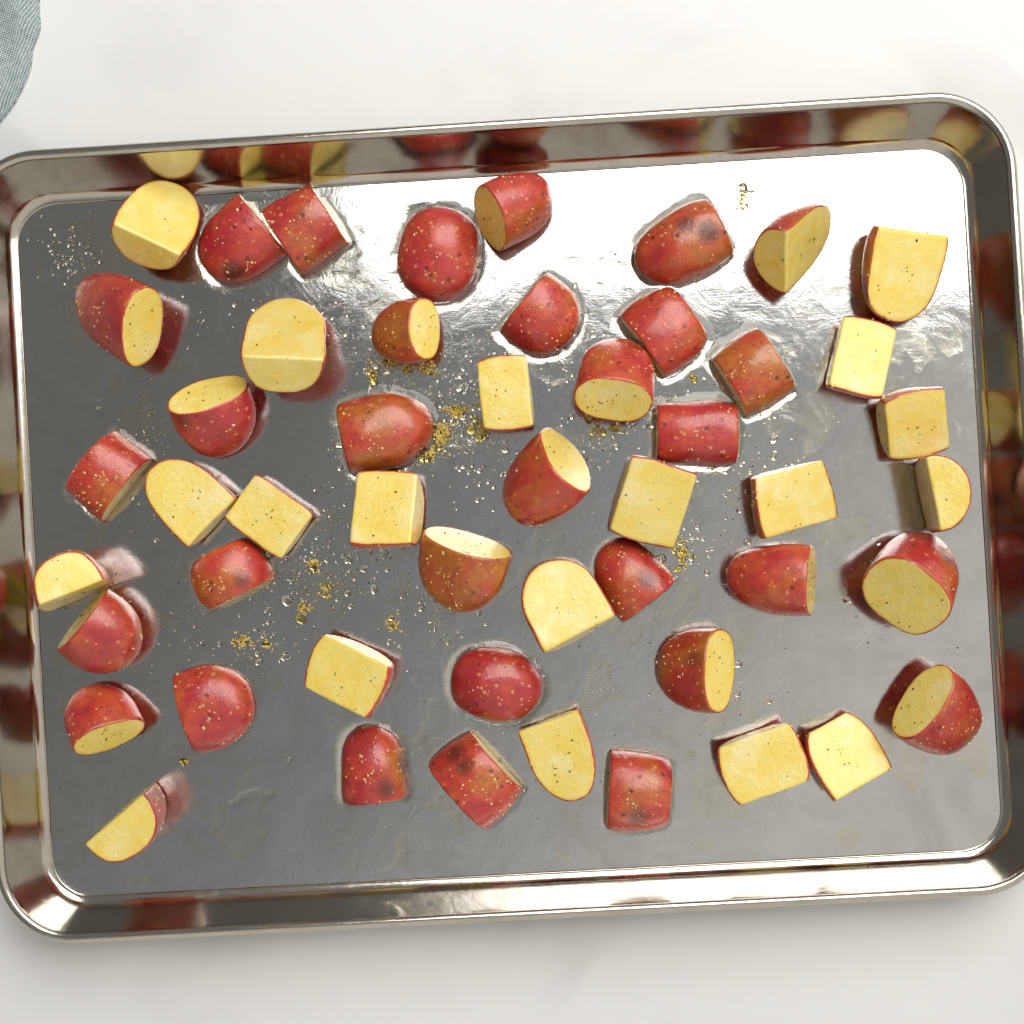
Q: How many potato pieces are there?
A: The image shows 50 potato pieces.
